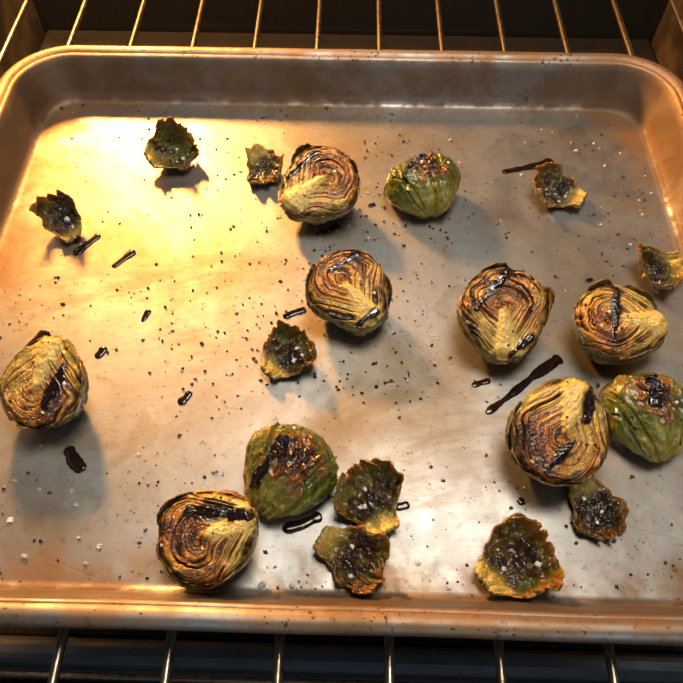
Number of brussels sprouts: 10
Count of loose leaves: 10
